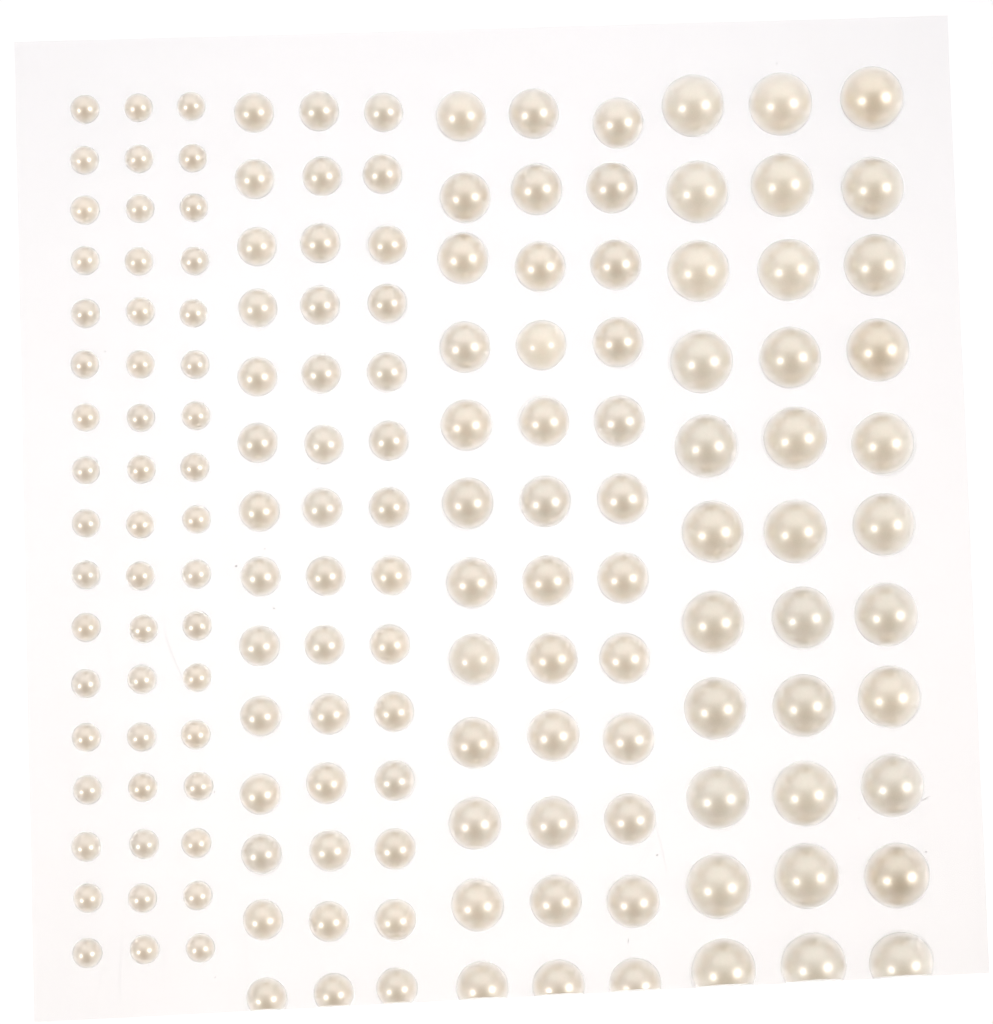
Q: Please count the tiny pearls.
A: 51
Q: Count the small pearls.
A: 42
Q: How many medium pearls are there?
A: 36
